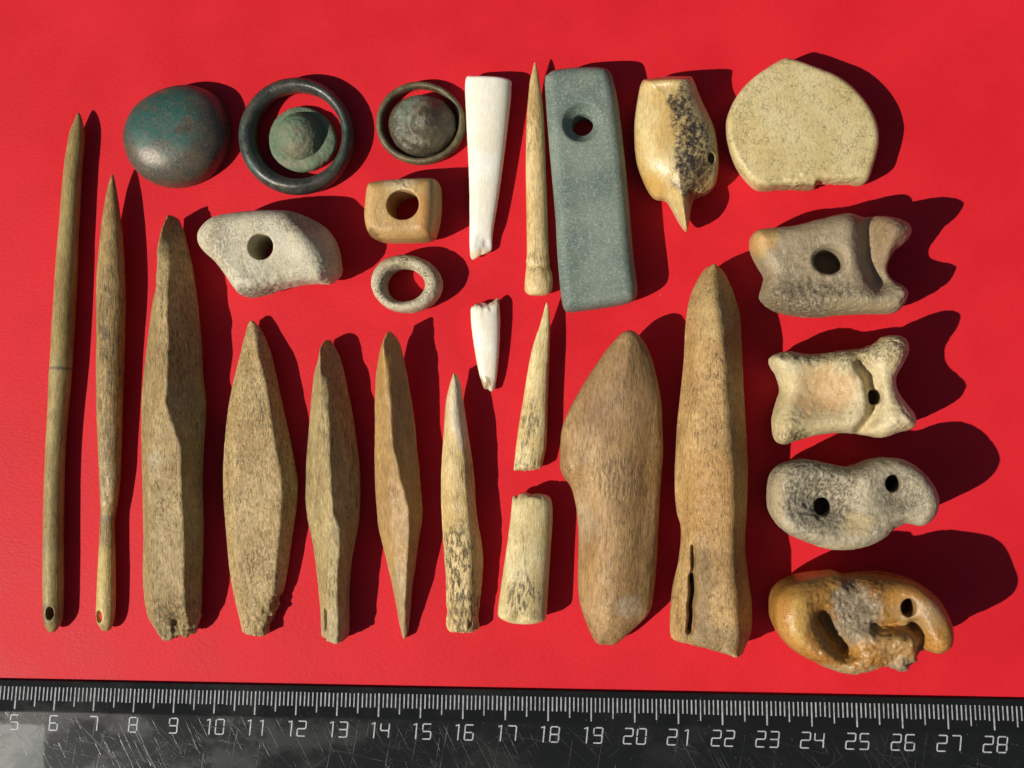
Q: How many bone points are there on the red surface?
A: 11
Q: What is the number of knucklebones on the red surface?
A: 4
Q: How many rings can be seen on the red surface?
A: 3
